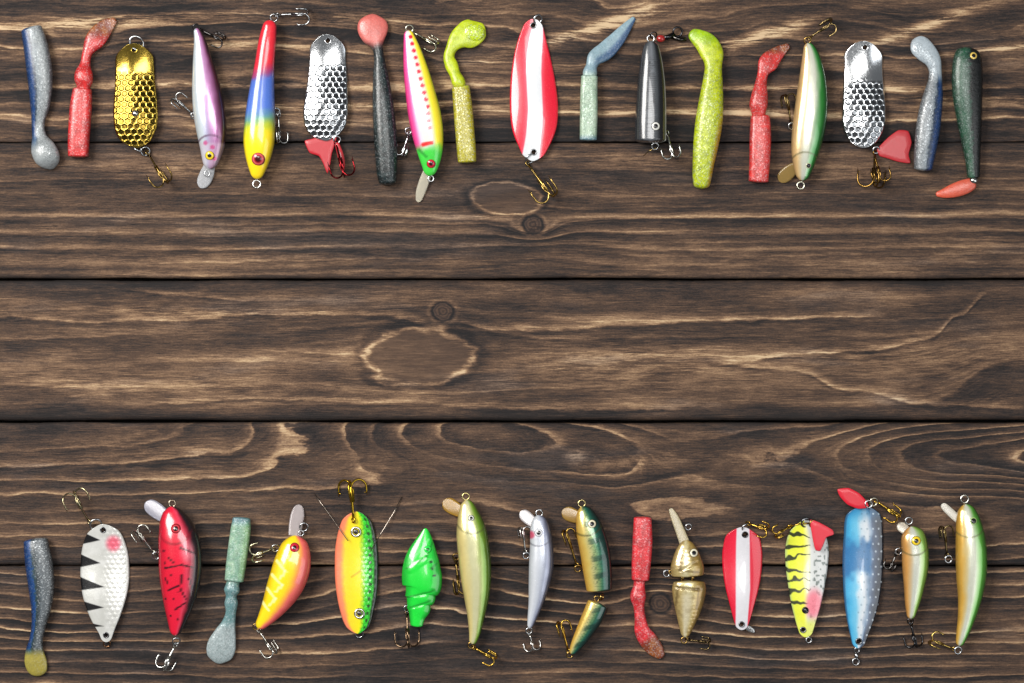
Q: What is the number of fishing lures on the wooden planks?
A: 35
